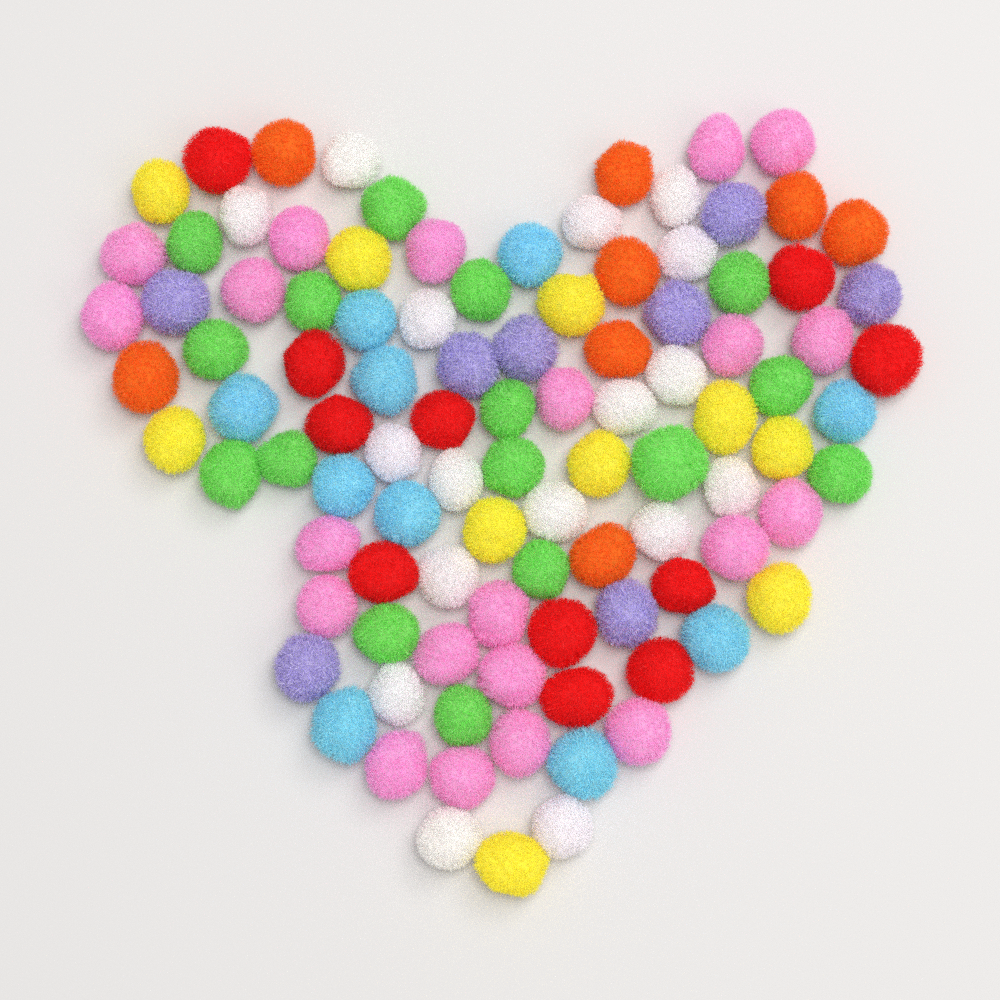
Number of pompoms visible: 101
